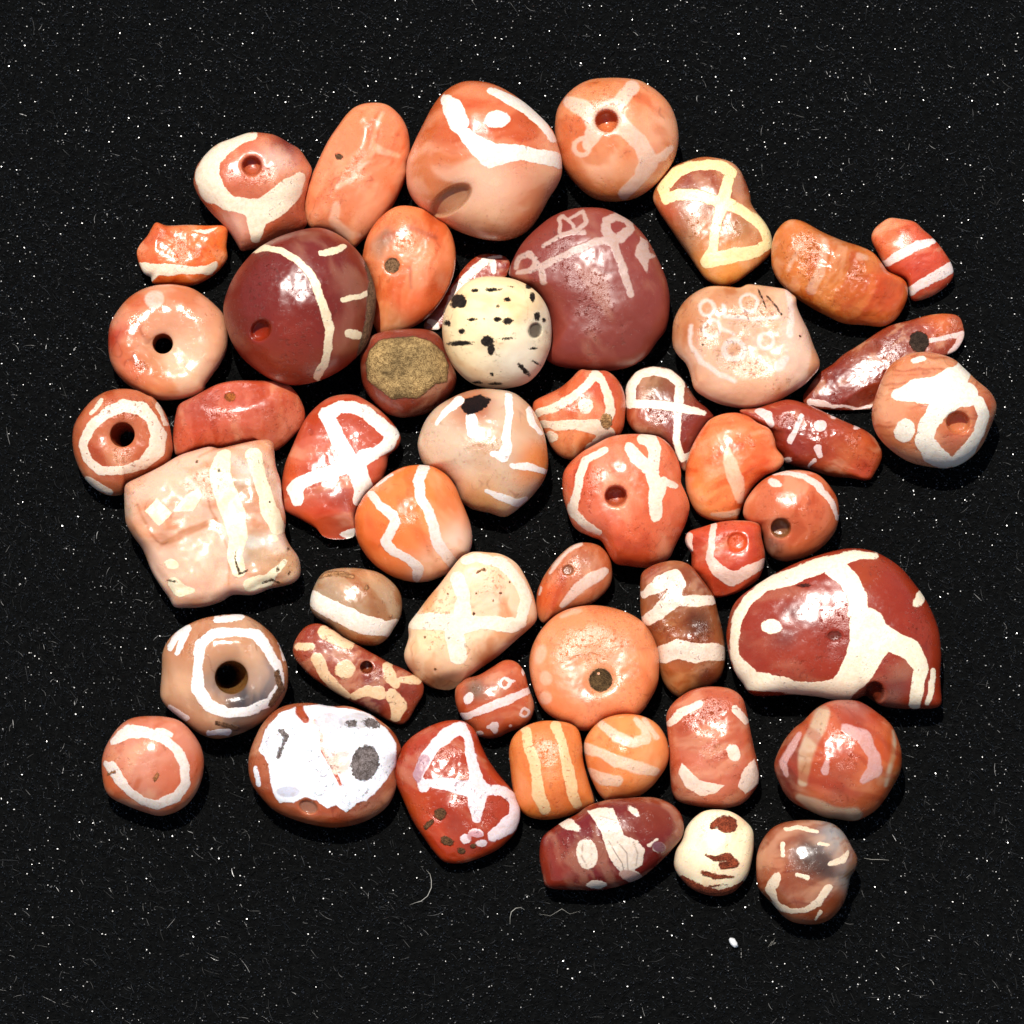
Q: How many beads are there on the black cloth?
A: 50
